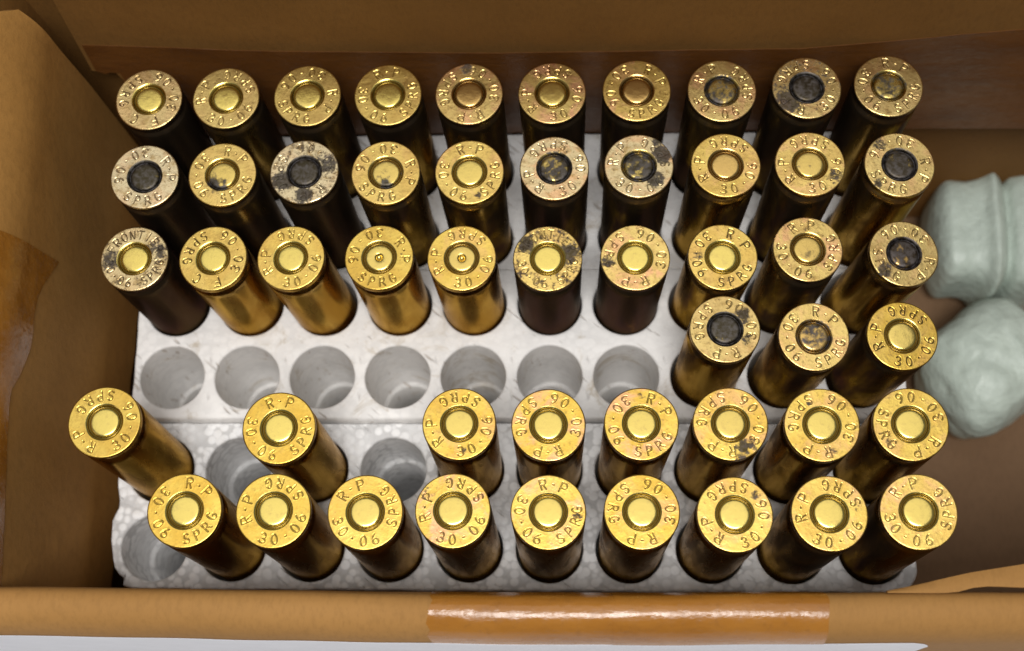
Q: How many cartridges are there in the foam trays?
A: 50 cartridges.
